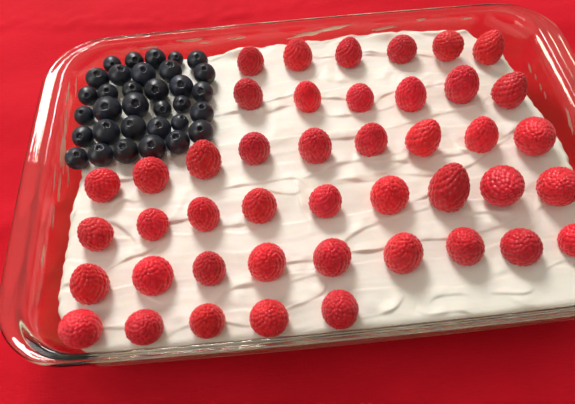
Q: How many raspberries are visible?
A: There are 44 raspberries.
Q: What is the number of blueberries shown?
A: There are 33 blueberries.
